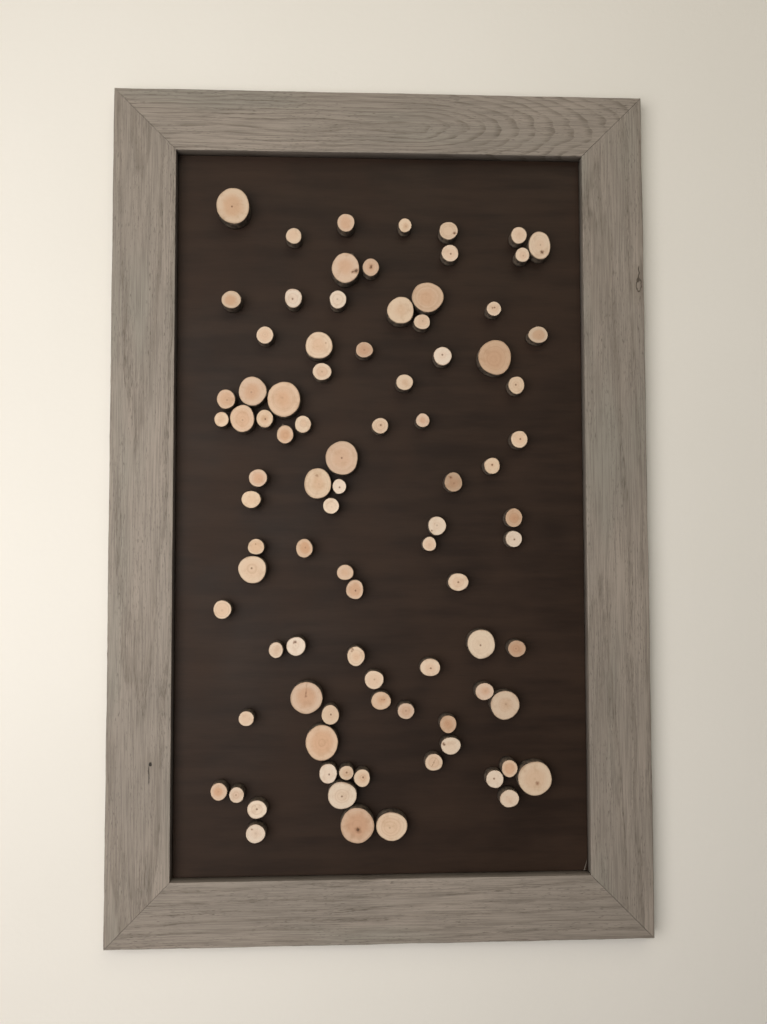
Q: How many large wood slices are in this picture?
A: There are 21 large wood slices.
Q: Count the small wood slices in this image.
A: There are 68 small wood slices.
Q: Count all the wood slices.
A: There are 89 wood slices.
